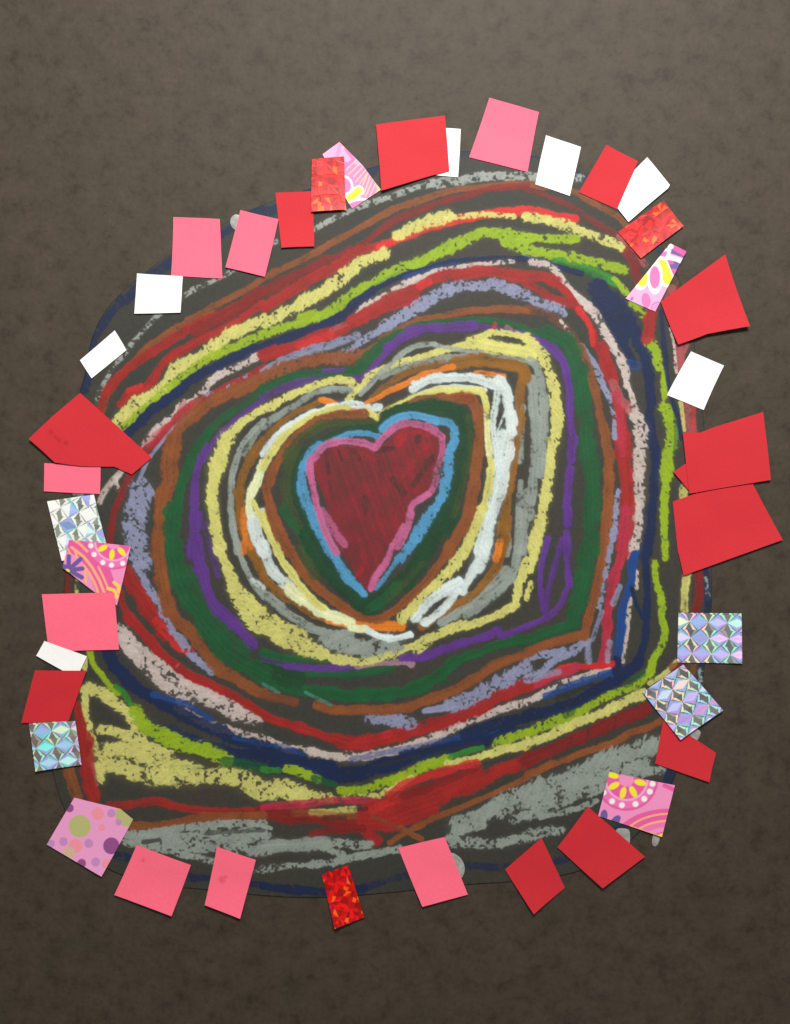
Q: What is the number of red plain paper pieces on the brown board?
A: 11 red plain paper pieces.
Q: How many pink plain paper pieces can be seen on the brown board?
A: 8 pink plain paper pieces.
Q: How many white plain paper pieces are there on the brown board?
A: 7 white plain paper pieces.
